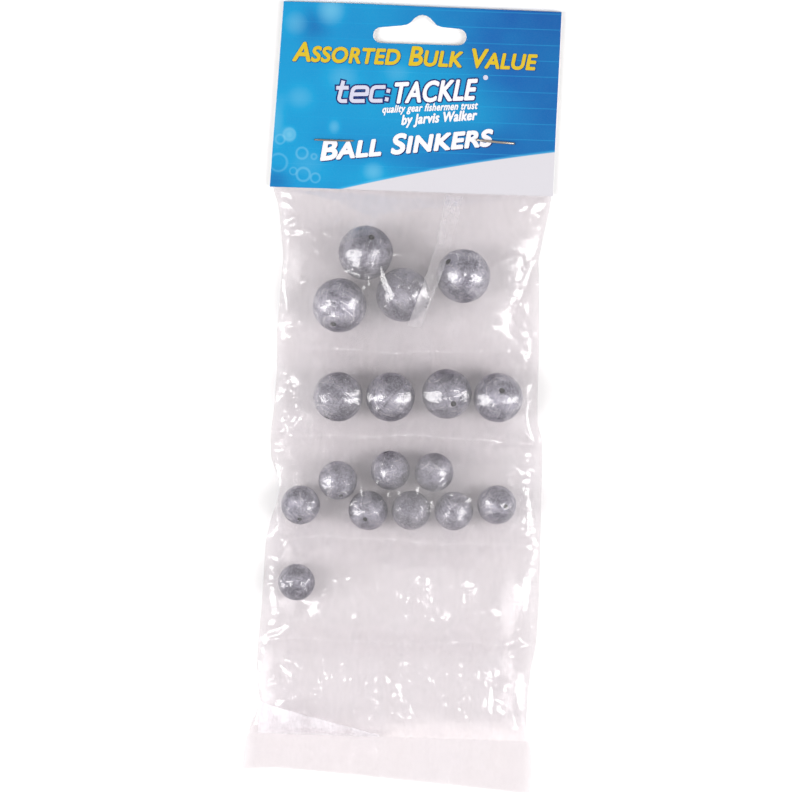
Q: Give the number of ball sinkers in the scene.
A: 17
